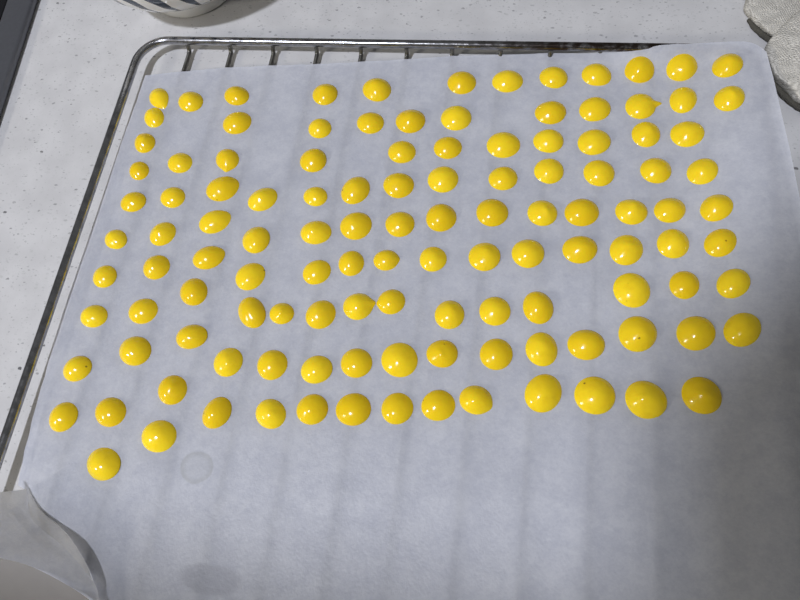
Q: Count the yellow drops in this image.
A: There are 121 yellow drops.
